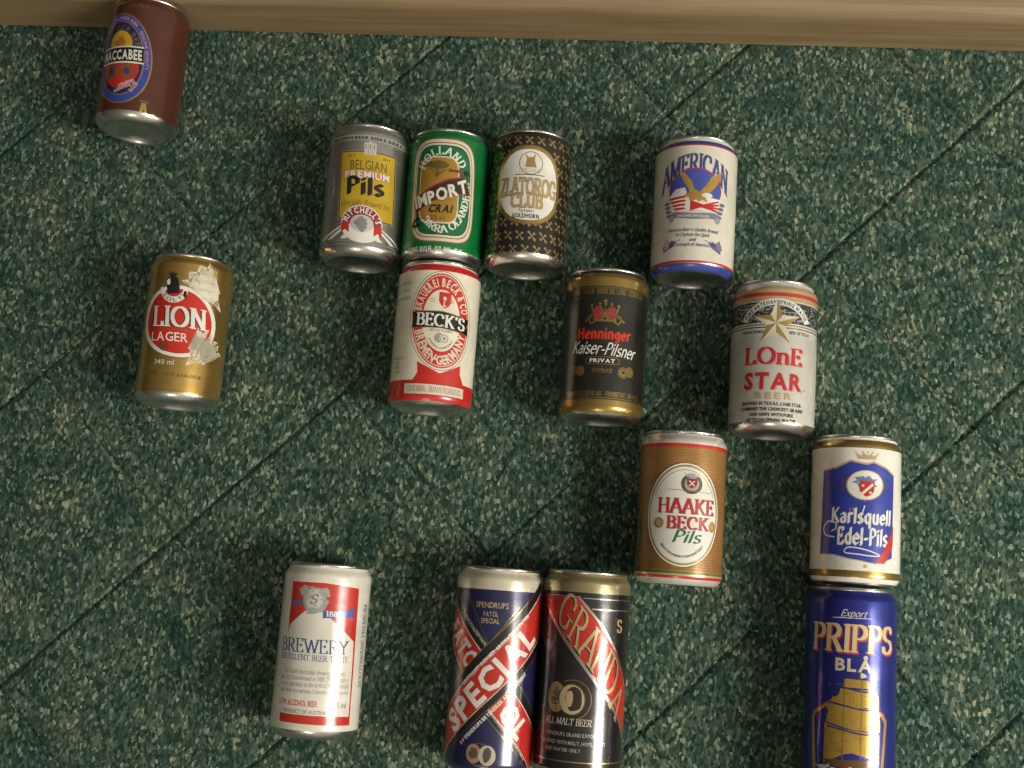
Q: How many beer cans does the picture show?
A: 15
